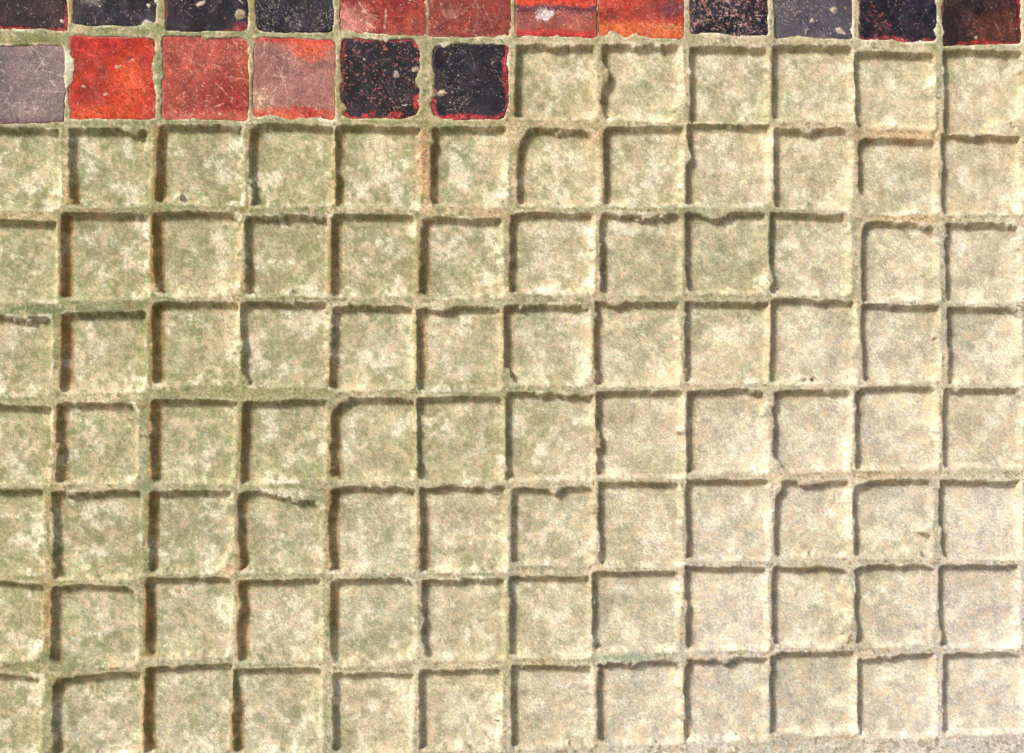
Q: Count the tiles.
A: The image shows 18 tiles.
